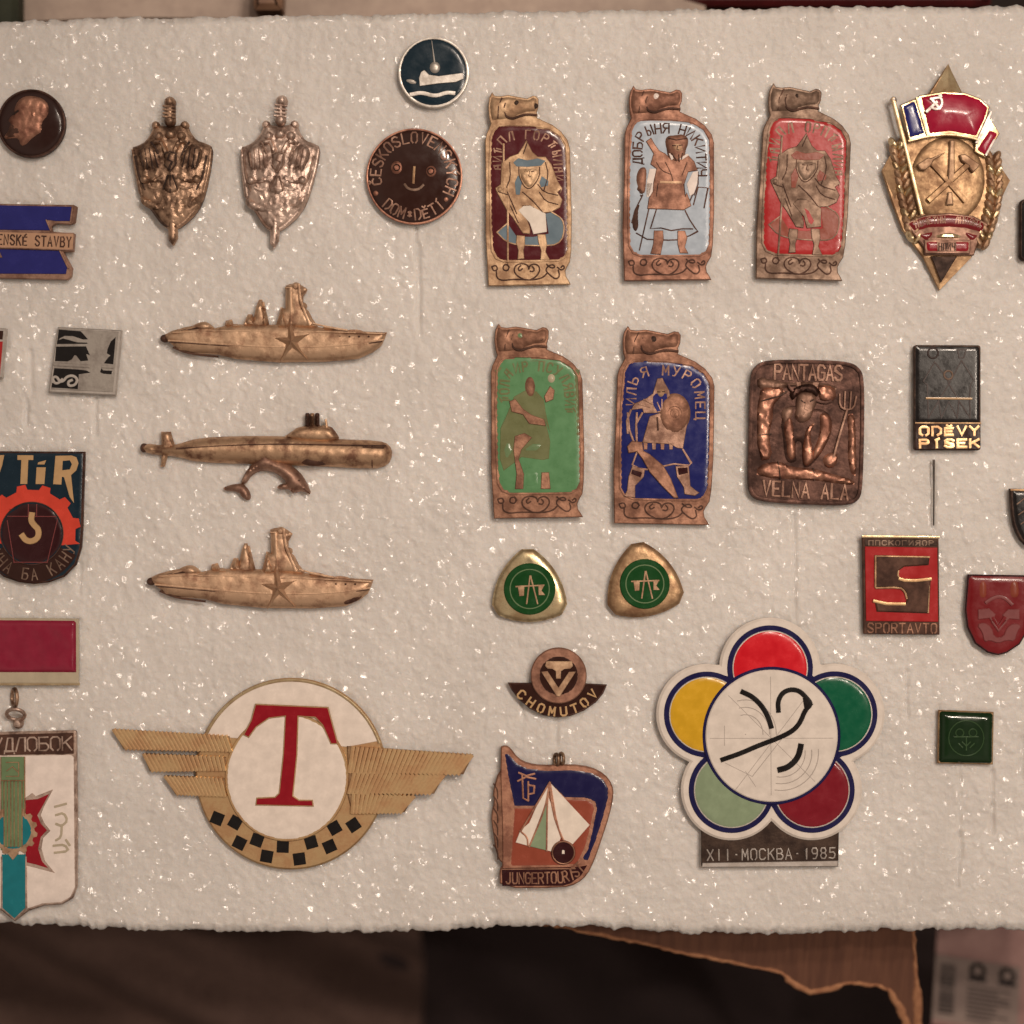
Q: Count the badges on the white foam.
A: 32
